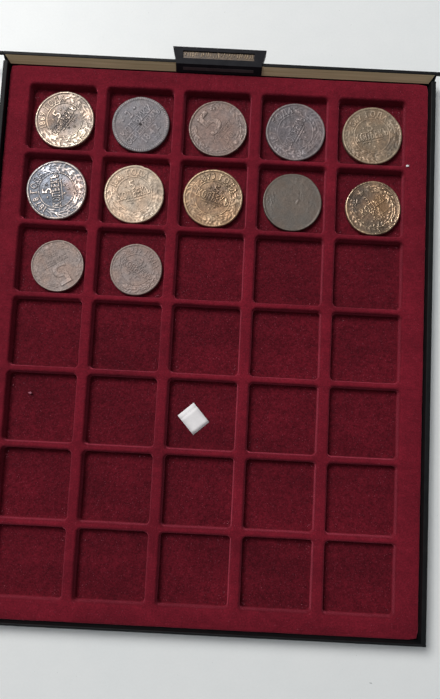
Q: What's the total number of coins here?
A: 12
